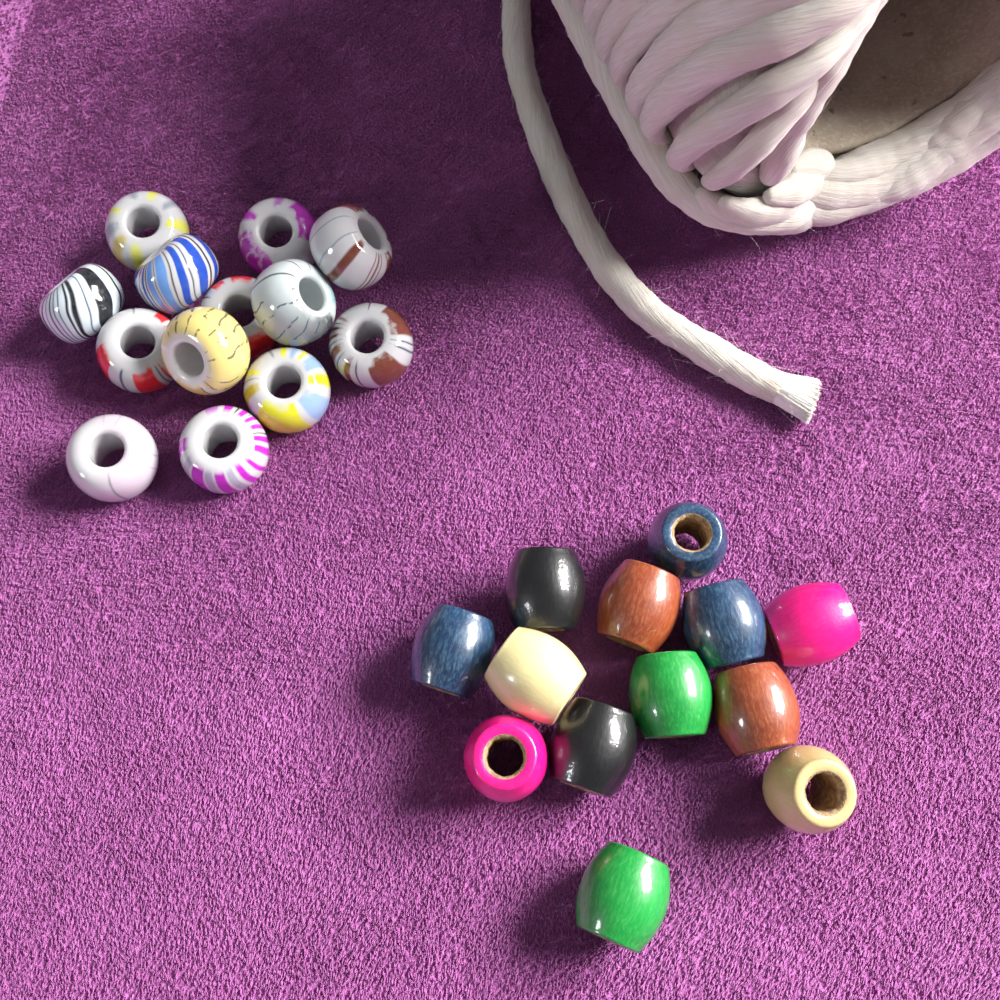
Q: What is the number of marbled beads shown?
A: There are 13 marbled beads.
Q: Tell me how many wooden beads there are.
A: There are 13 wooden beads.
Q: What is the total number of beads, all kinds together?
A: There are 26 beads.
